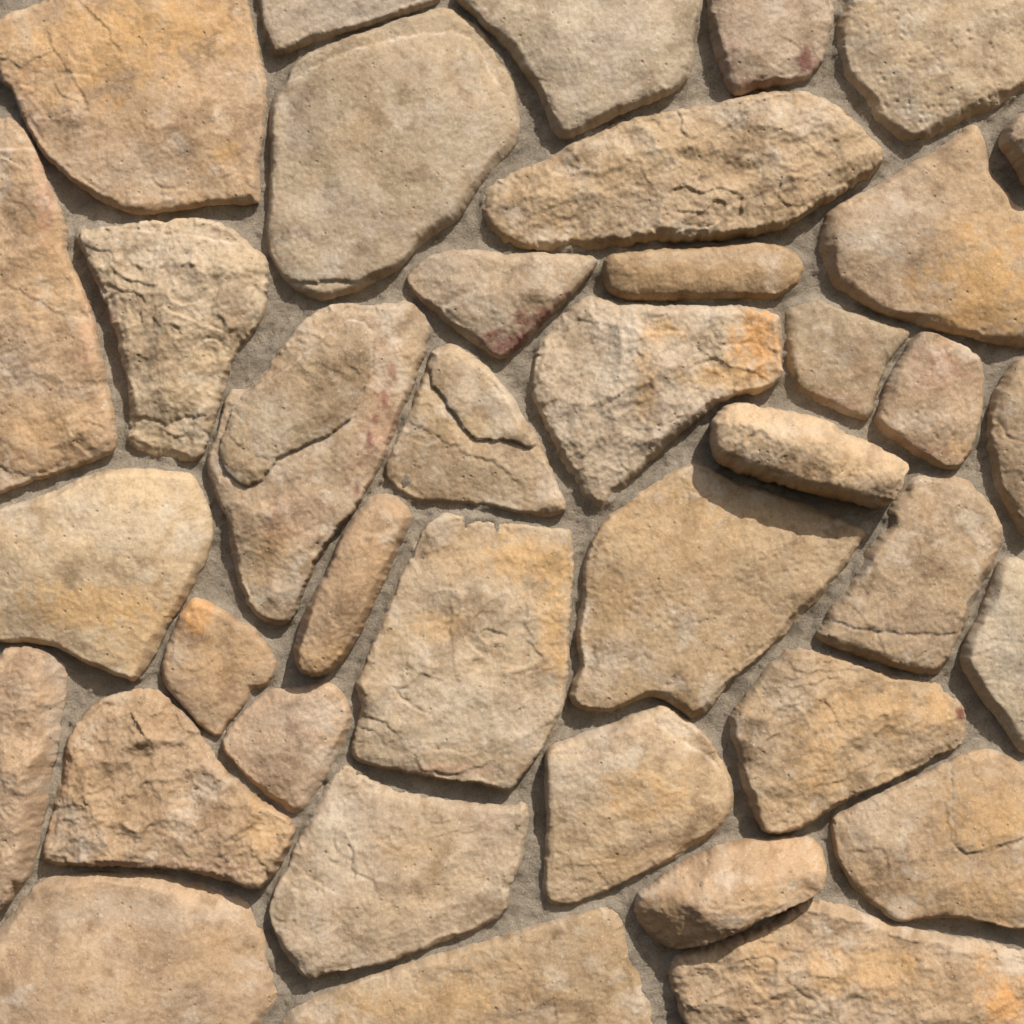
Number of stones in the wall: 38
